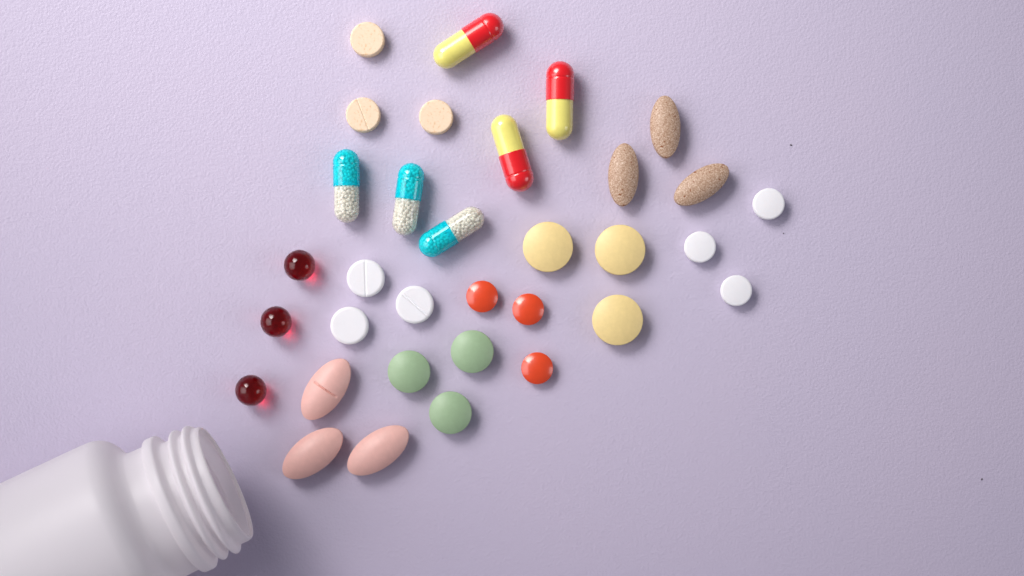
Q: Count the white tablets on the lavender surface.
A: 6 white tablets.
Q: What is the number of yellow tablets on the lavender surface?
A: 3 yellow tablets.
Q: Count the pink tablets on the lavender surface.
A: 3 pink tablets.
